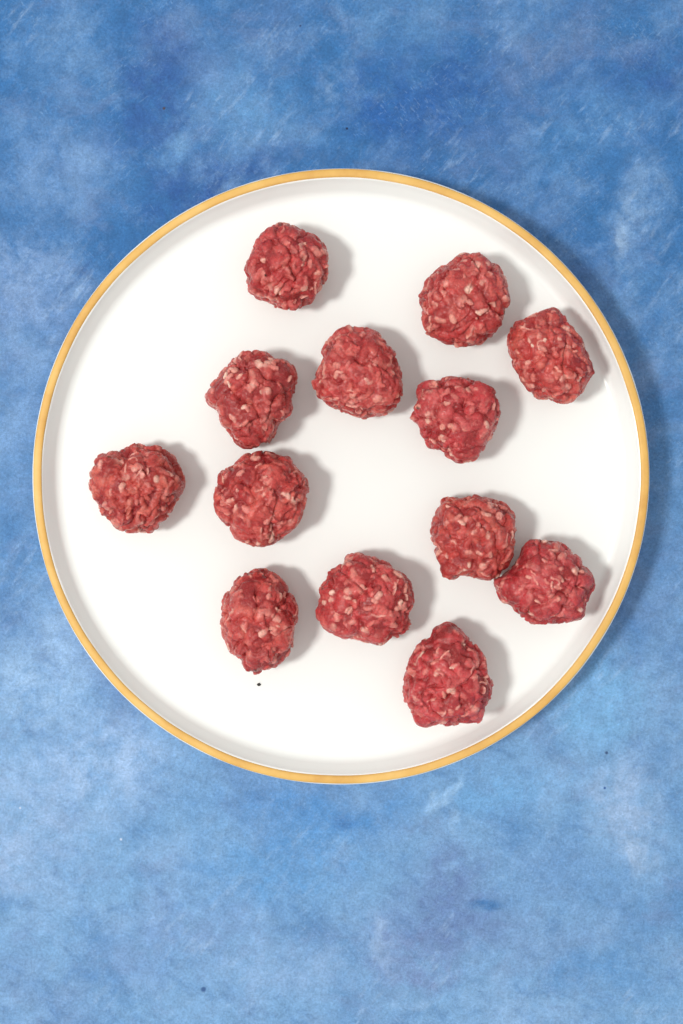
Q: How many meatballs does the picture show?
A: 13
